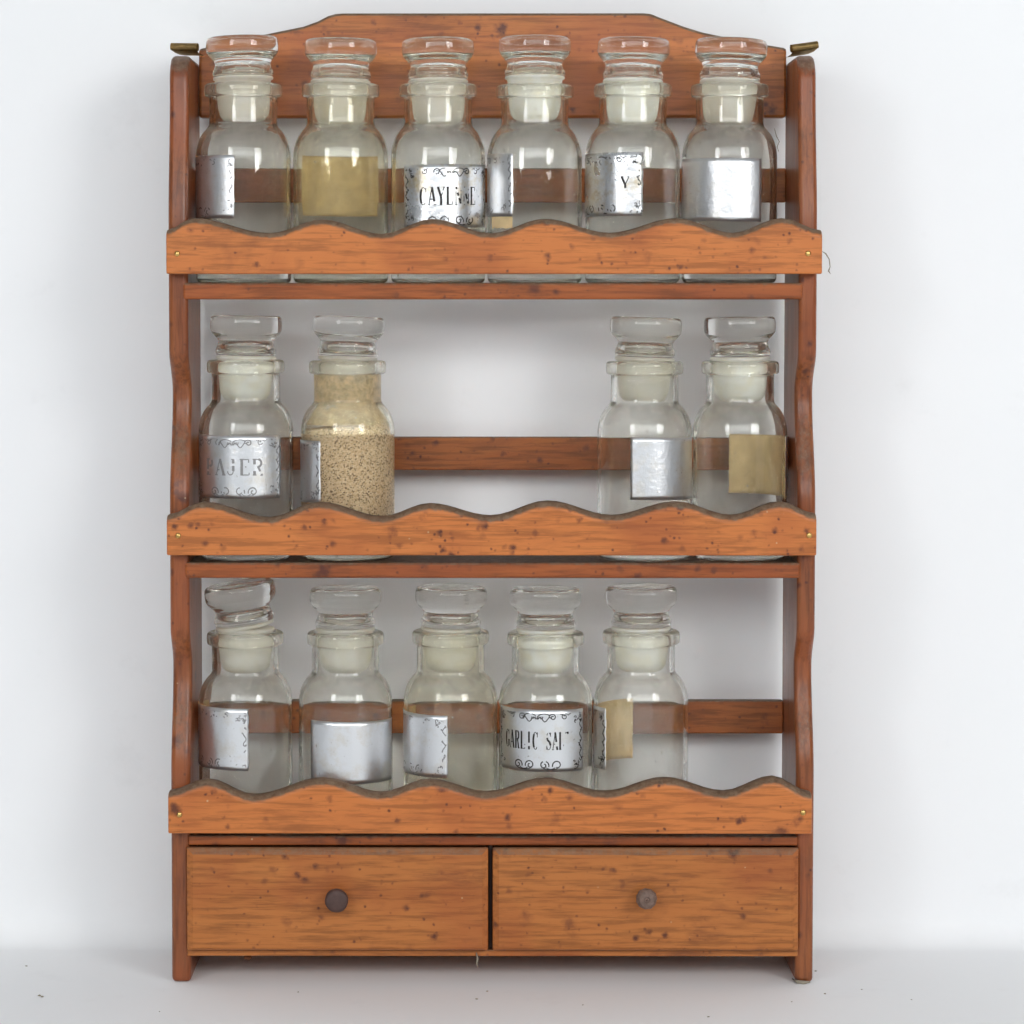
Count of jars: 15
